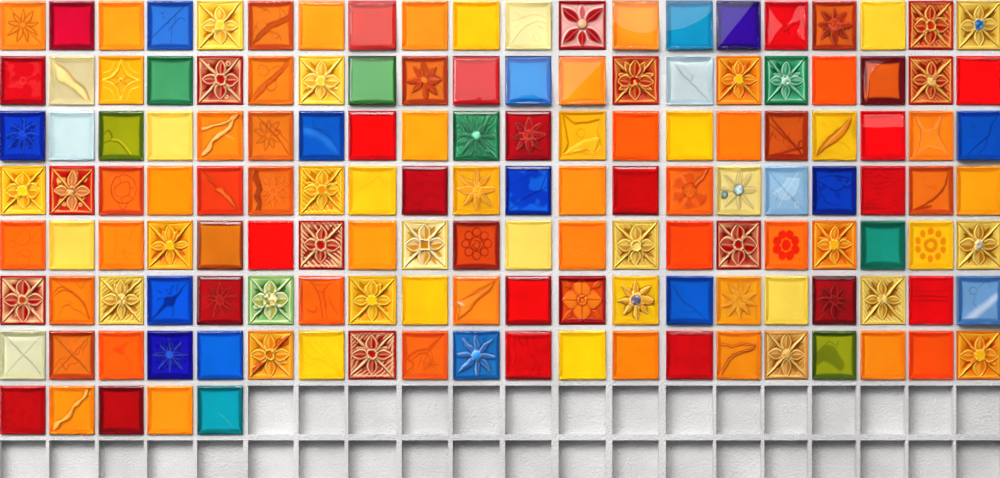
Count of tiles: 145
